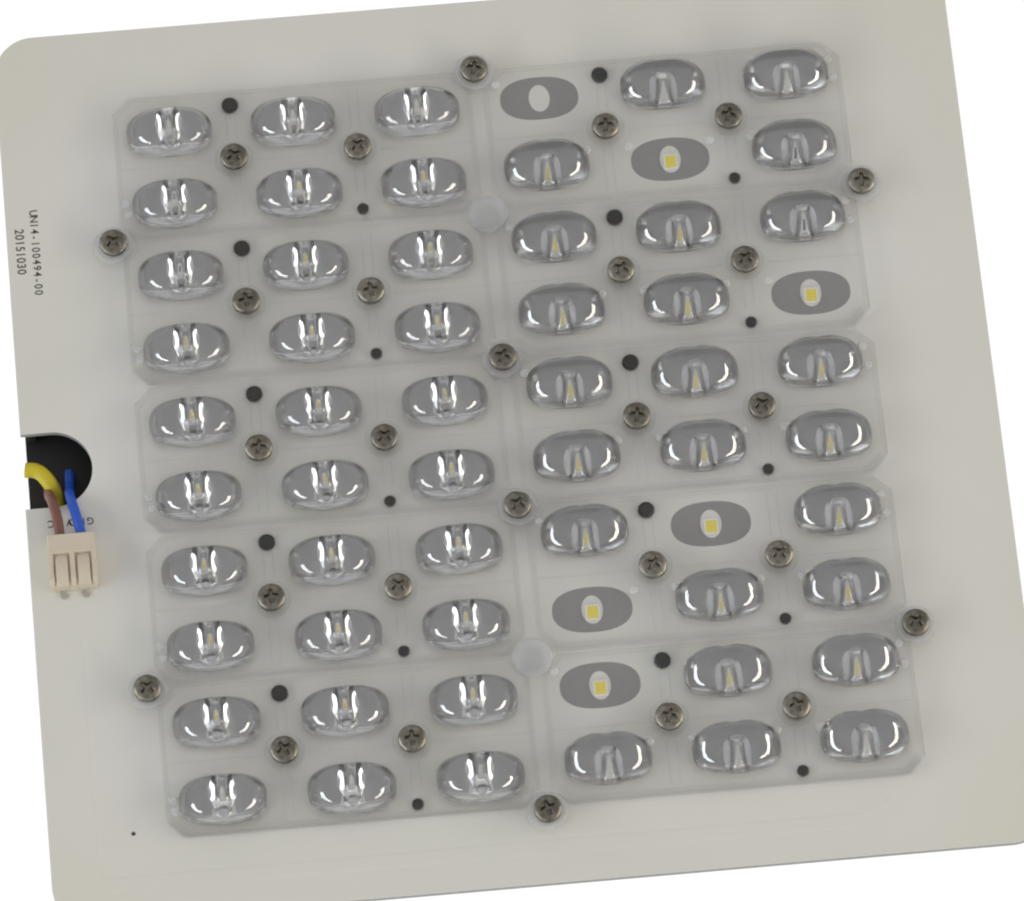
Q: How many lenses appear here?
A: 54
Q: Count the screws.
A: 28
